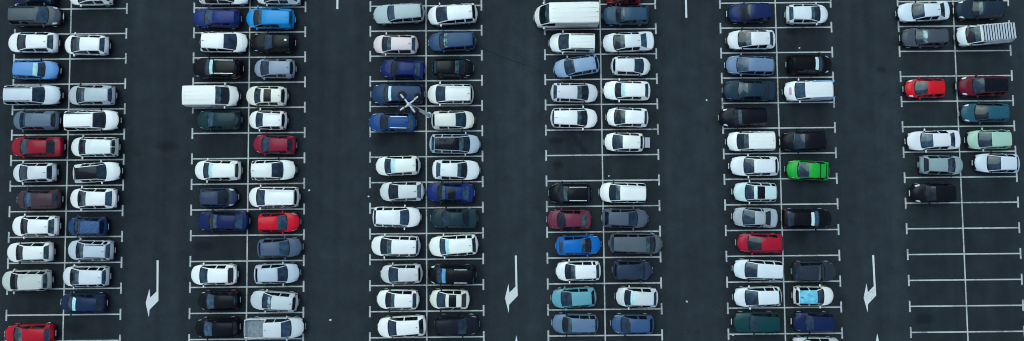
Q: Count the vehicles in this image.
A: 134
